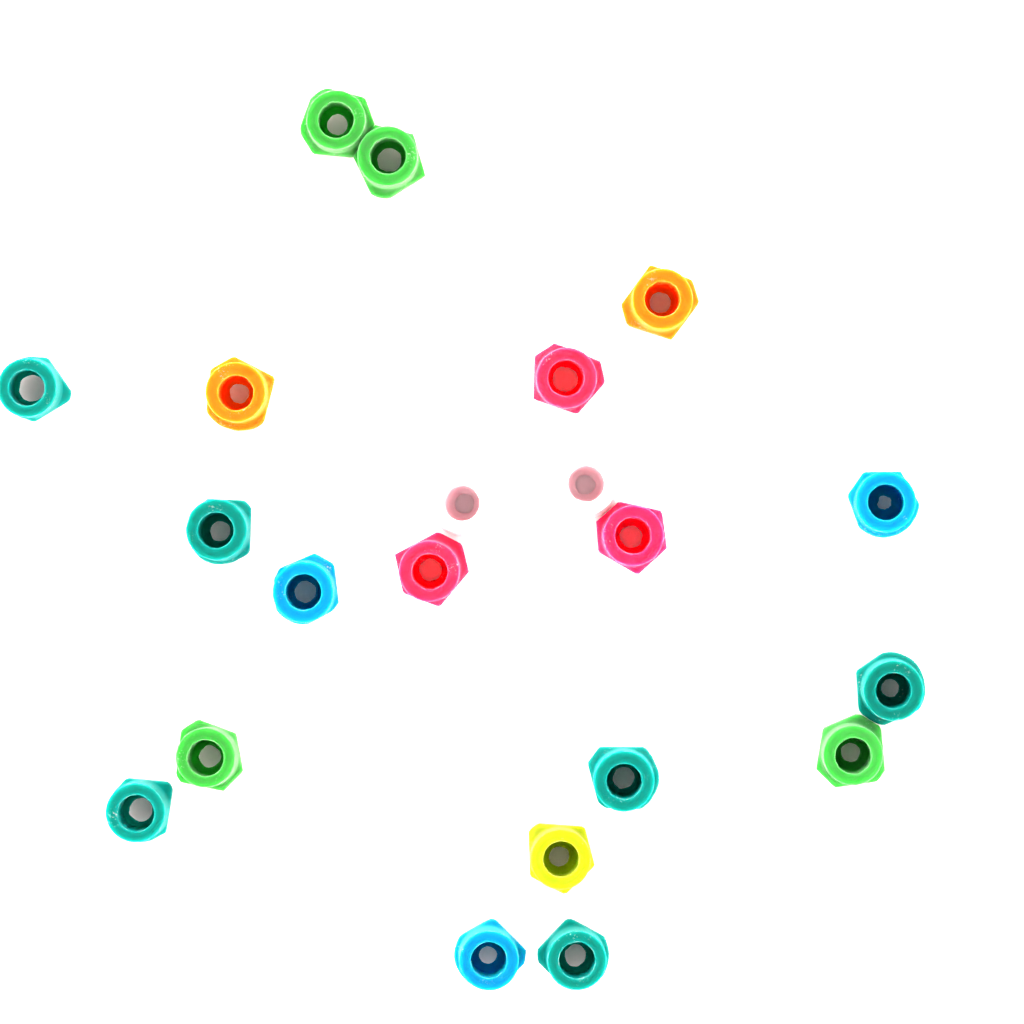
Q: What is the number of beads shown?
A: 21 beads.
